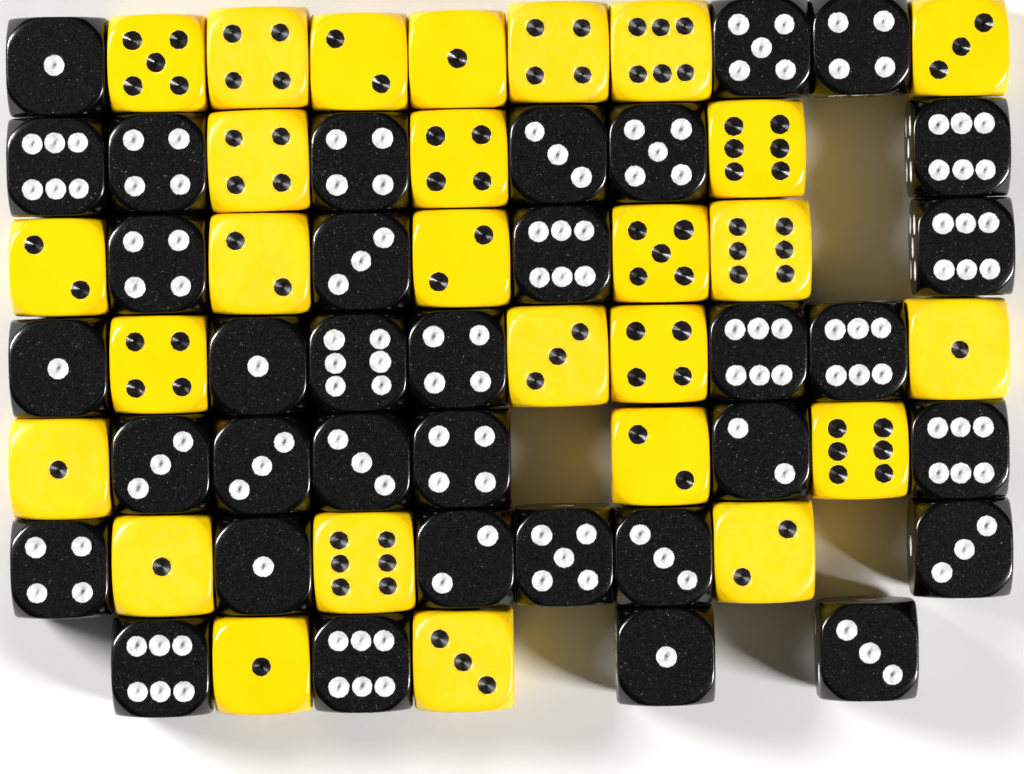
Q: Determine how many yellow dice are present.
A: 27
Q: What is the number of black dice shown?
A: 35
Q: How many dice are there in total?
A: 62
